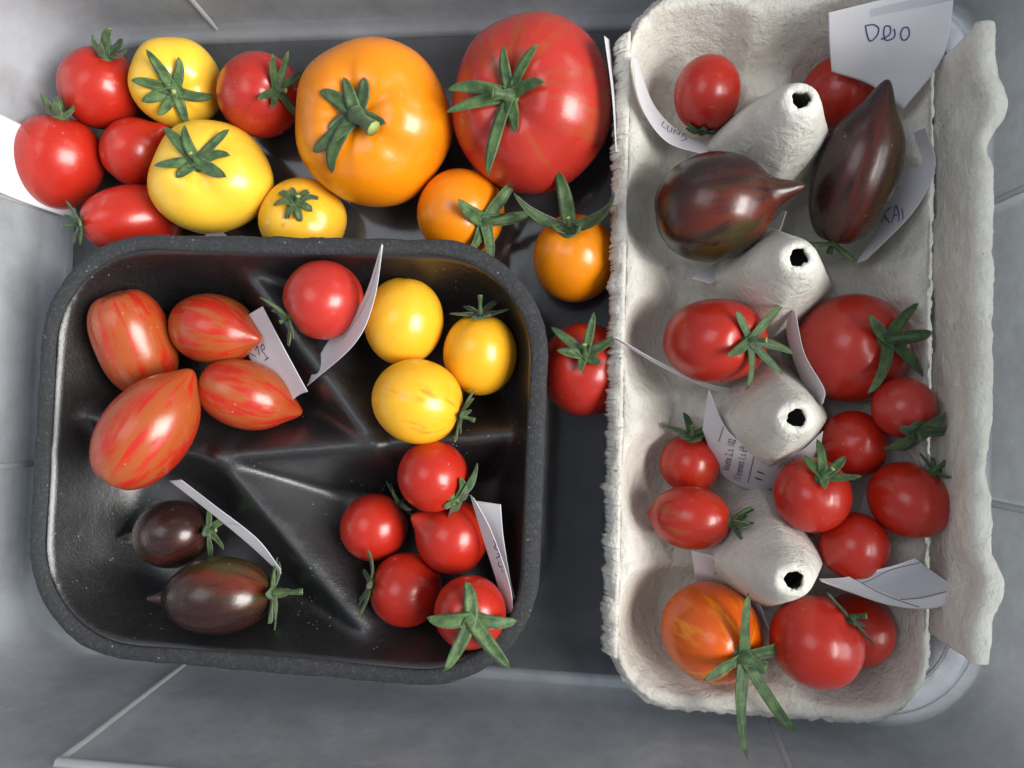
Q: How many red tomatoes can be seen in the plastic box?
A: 30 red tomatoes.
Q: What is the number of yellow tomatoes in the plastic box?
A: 6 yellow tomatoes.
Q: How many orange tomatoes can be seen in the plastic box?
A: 4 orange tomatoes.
